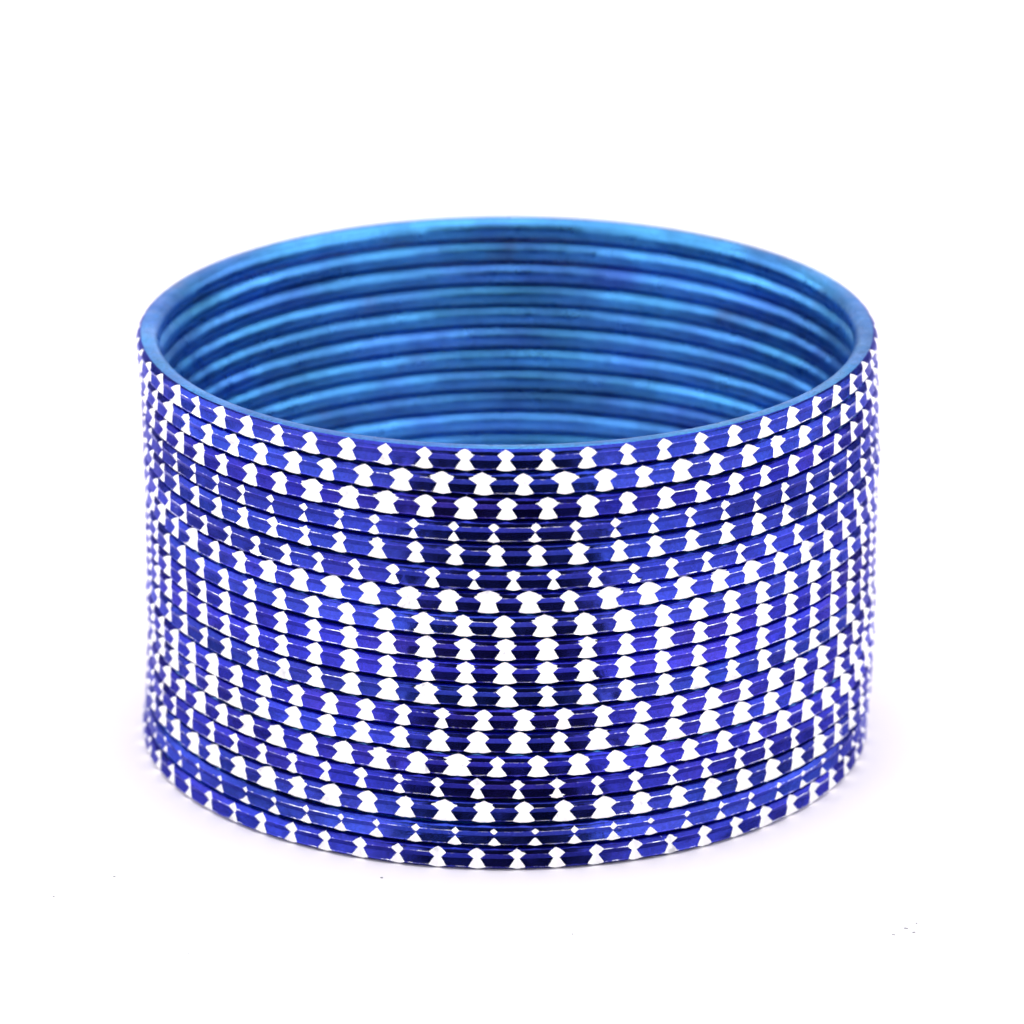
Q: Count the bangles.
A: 18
